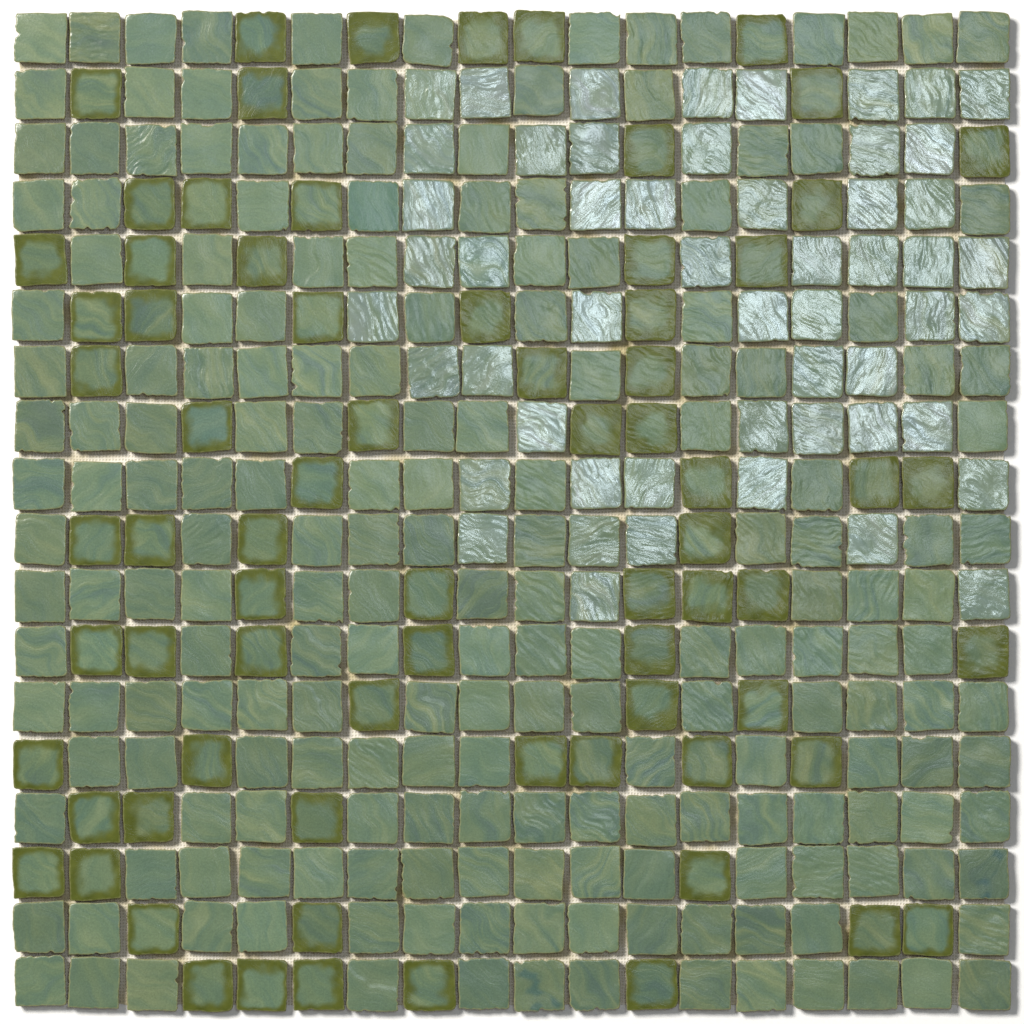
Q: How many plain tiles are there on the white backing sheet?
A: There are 197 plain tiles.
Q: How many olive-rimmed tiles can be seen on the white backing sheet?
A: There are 74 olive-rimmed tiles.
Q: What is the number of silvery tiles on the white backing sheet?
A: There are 53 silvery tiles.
